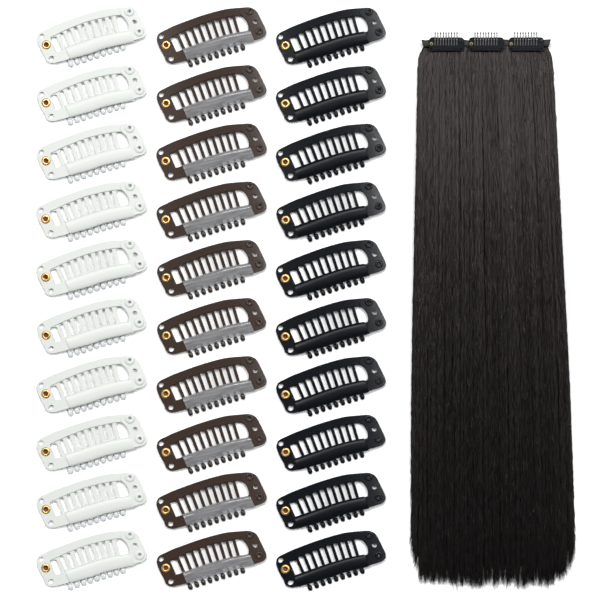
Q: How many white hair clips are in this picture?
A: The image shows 10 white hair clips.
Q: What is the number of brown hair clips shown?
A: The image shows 10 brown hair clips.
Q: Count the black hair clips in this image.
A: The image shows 13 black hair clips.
